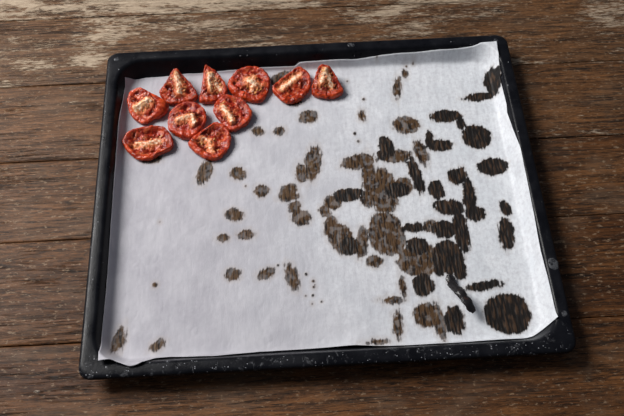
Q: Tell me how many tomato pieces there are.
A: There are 10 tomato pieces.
